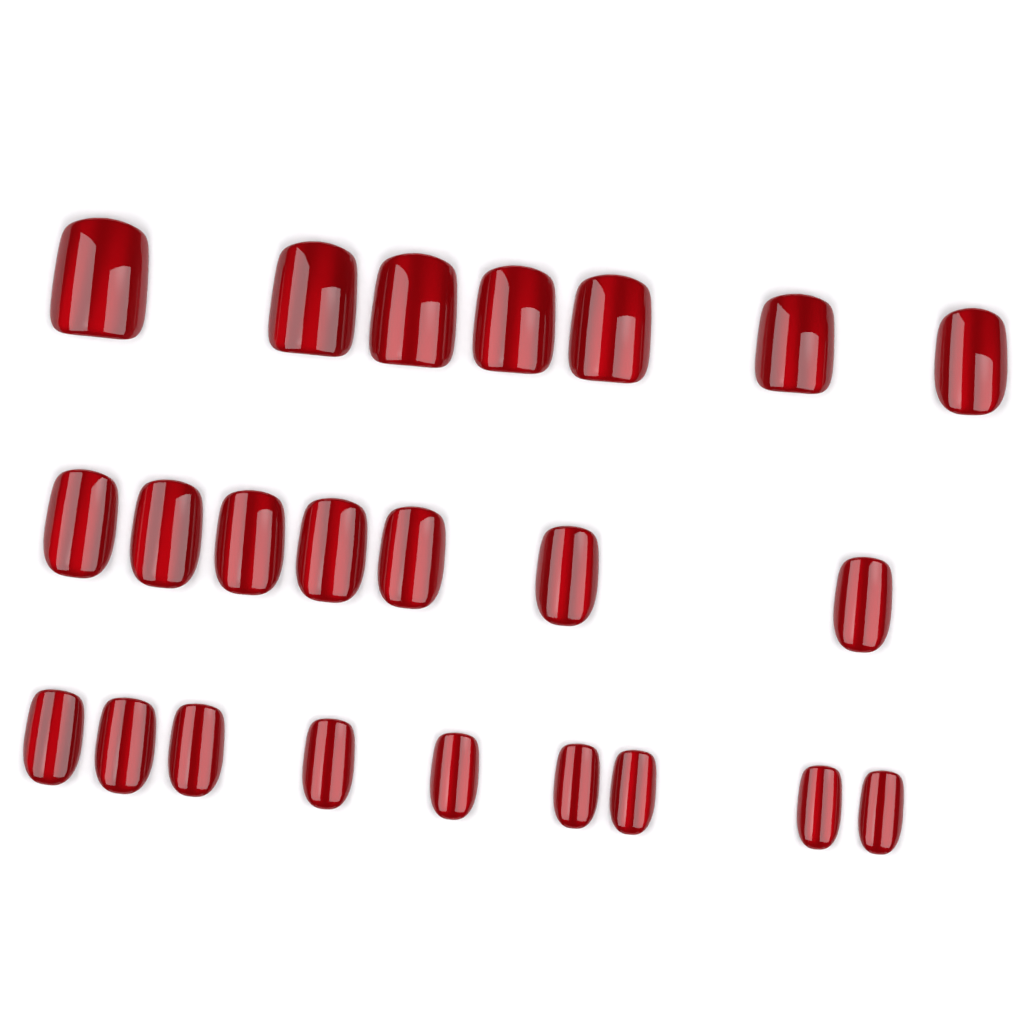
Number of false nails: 23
